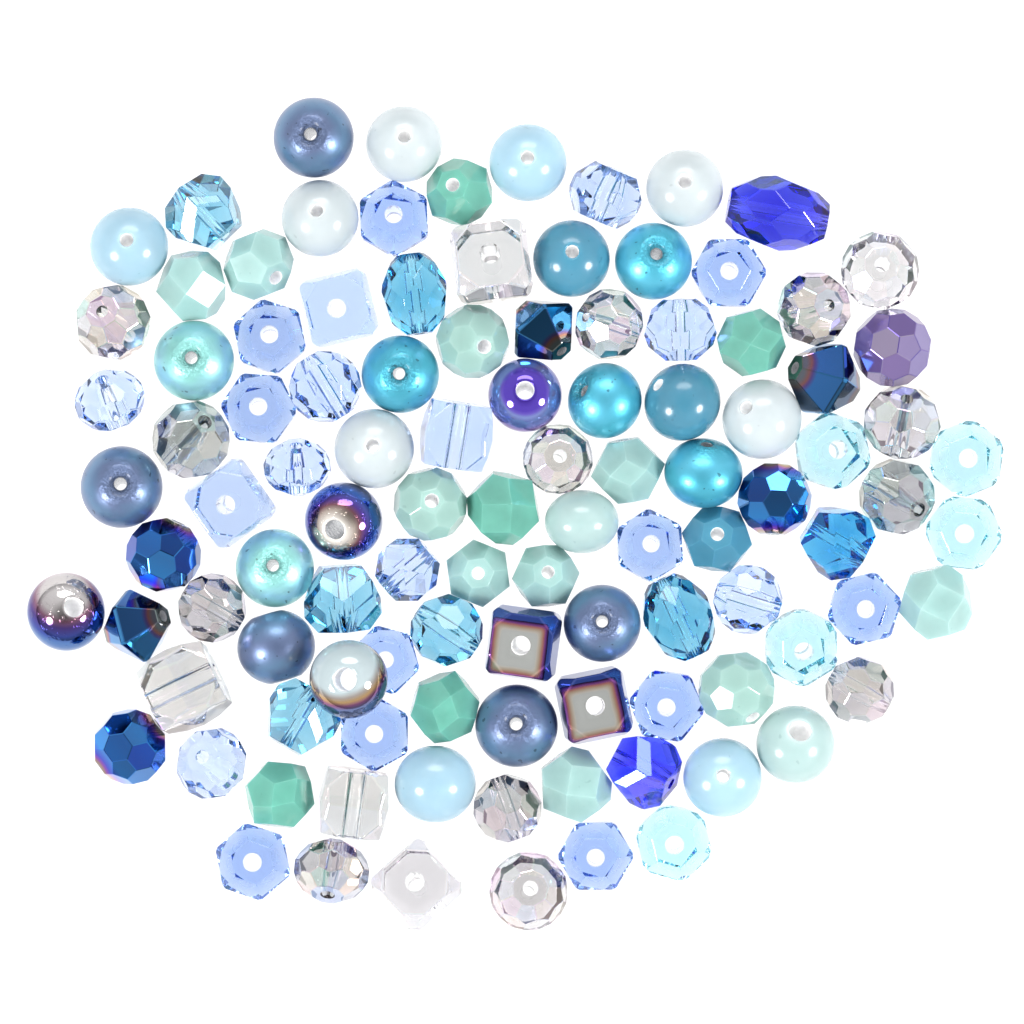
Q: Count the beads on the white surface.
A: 106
